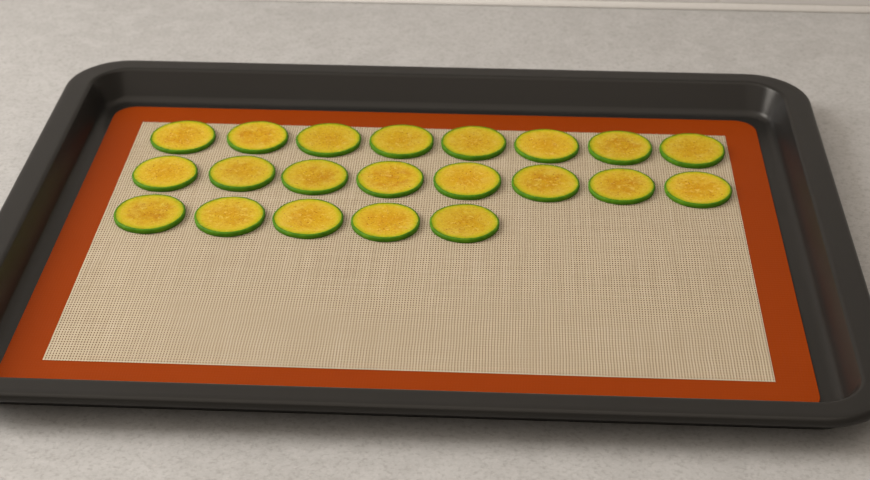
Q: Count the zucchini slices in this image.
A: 21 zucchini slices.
